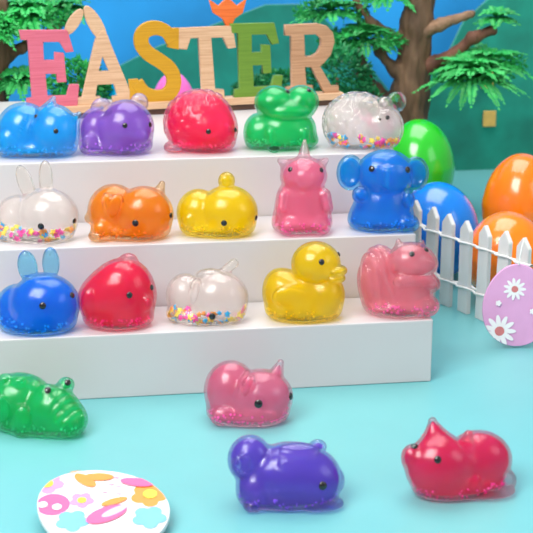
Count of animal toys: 19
